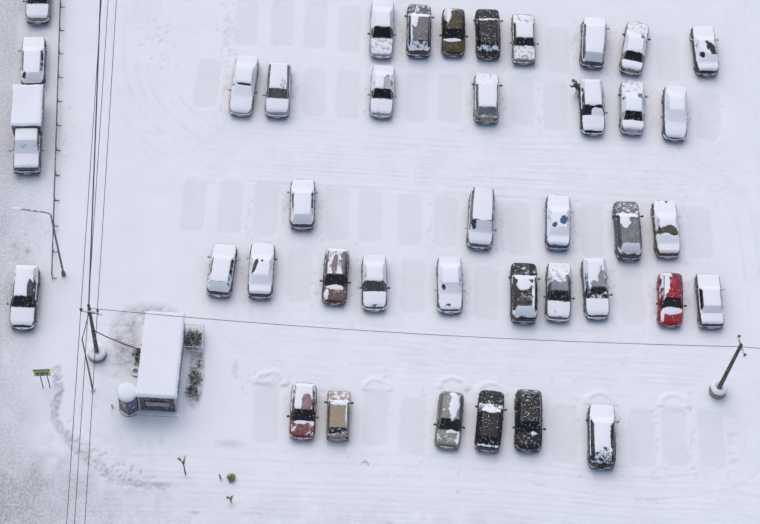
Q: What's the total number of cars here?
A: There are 39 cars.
